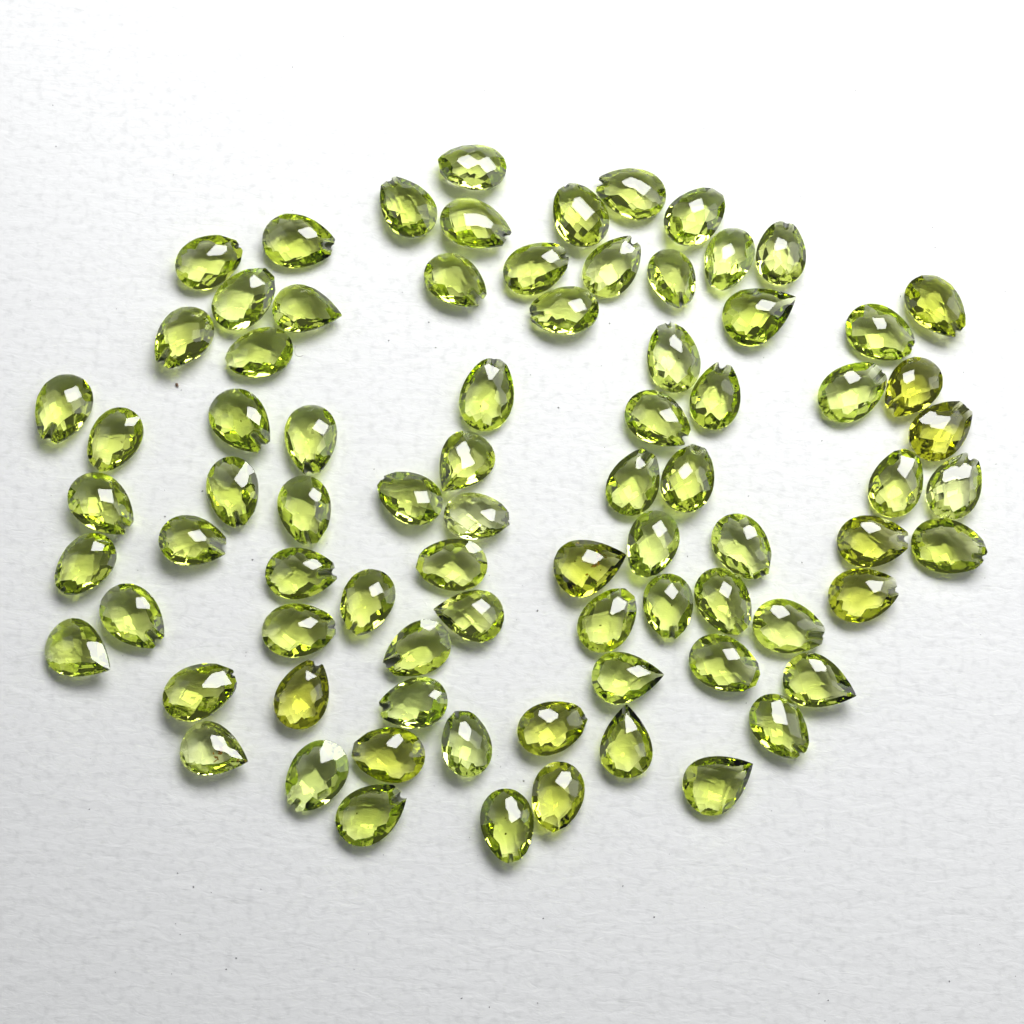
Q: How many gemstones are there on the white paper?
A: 80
